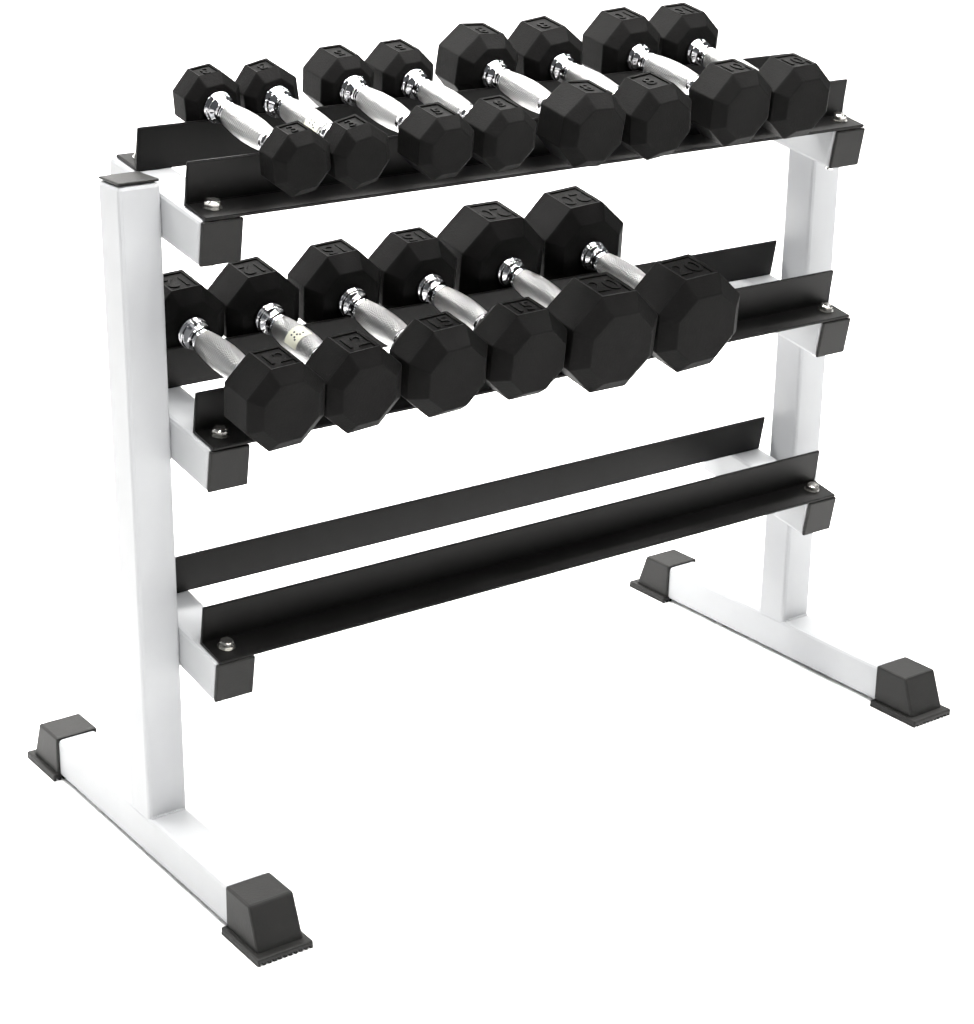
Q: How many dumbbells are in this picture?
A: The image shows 14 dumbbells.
